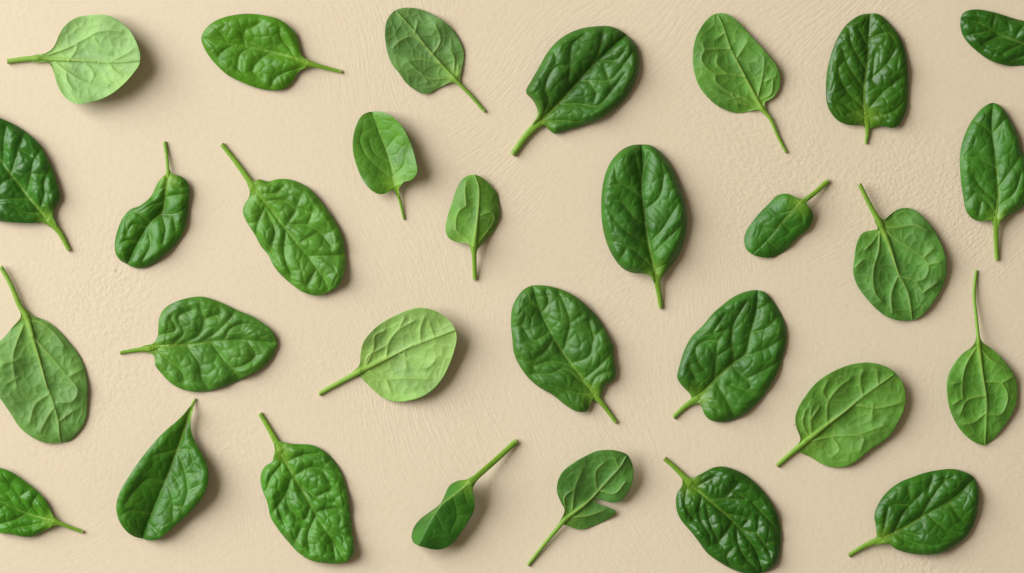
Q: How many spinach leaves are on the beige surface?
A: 30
